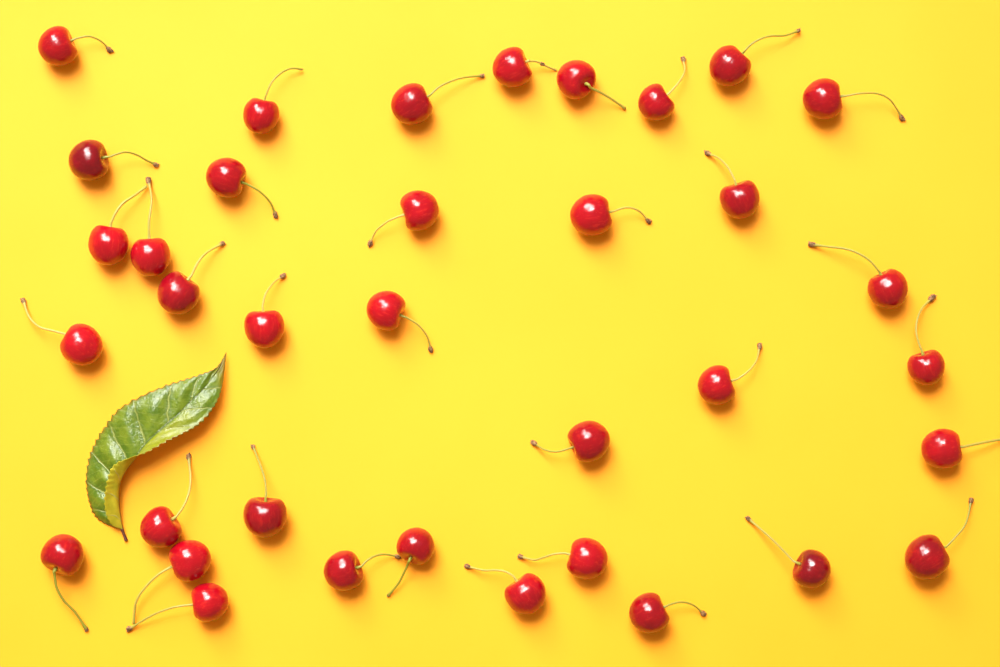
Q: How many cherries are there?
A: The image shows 36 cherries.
